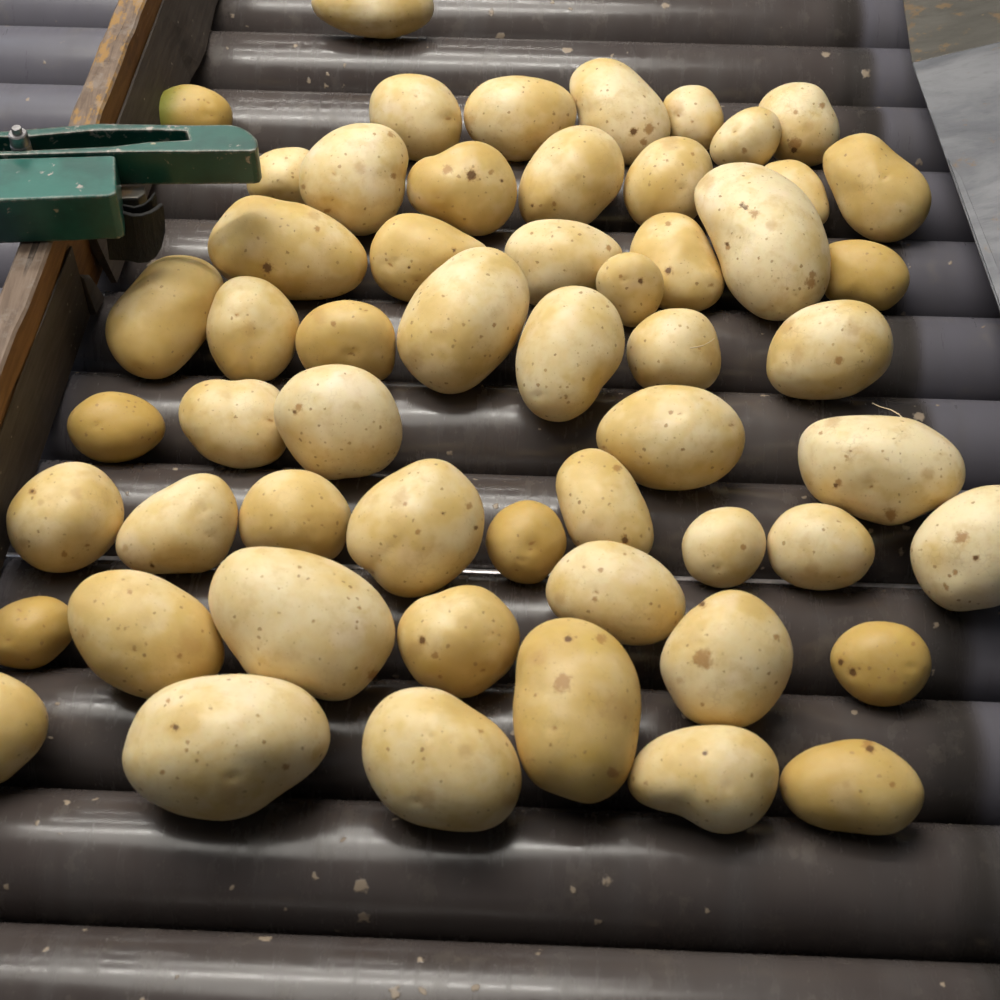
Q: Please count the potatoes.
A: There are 56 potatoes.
